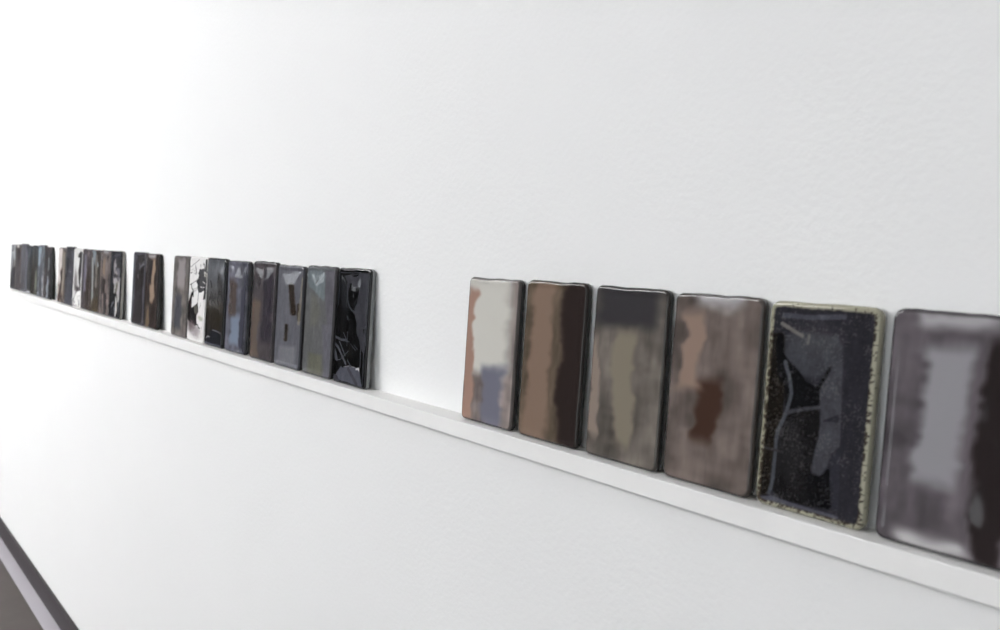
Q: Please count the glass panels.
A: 30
